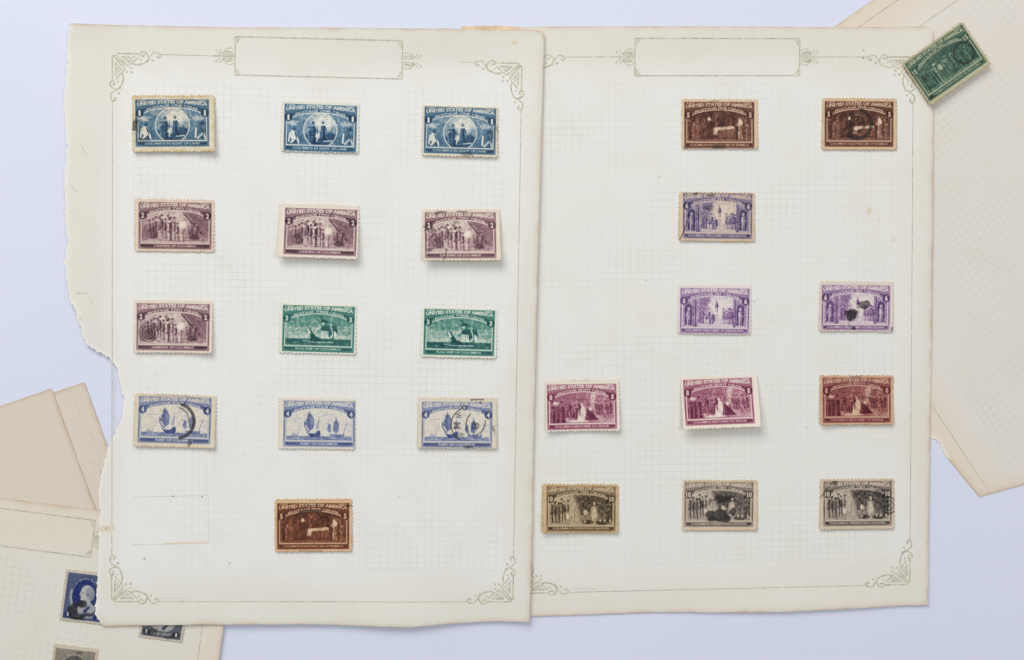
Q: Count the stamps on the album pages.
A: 28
